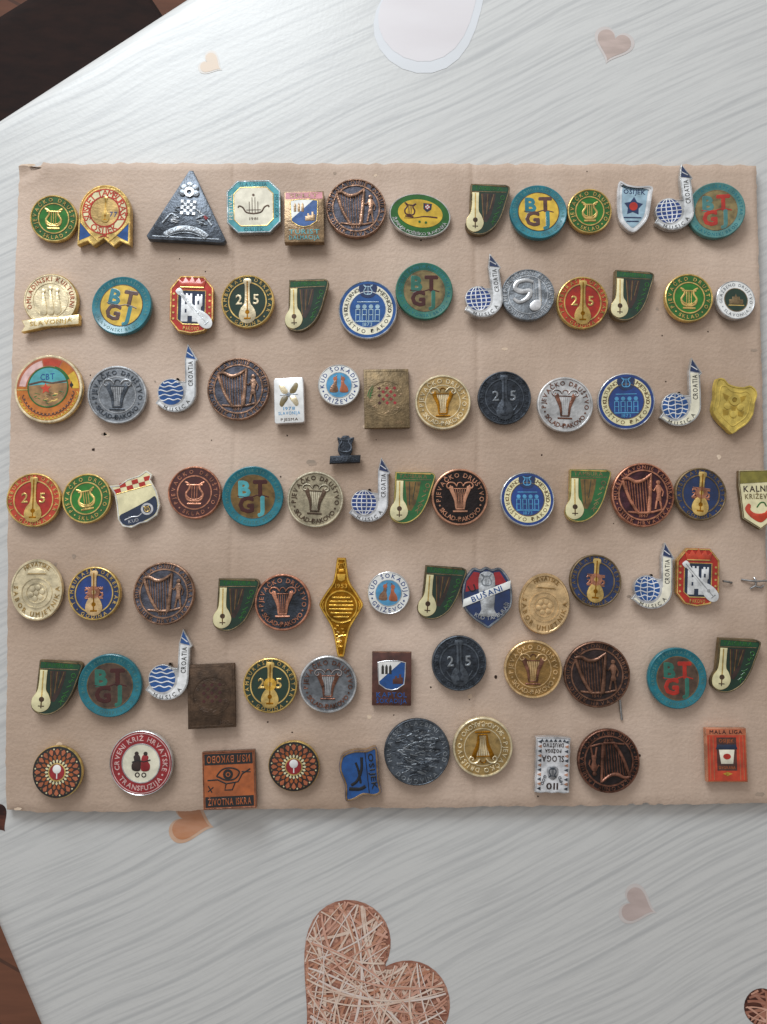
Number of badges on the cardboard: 89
